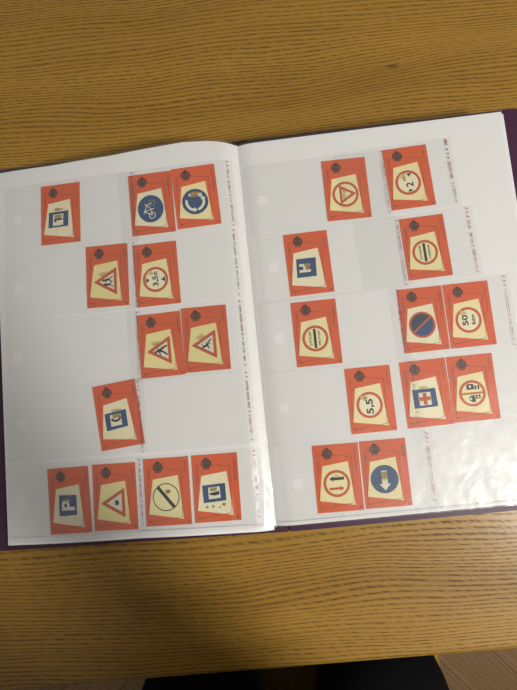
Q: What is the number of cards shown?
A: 24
